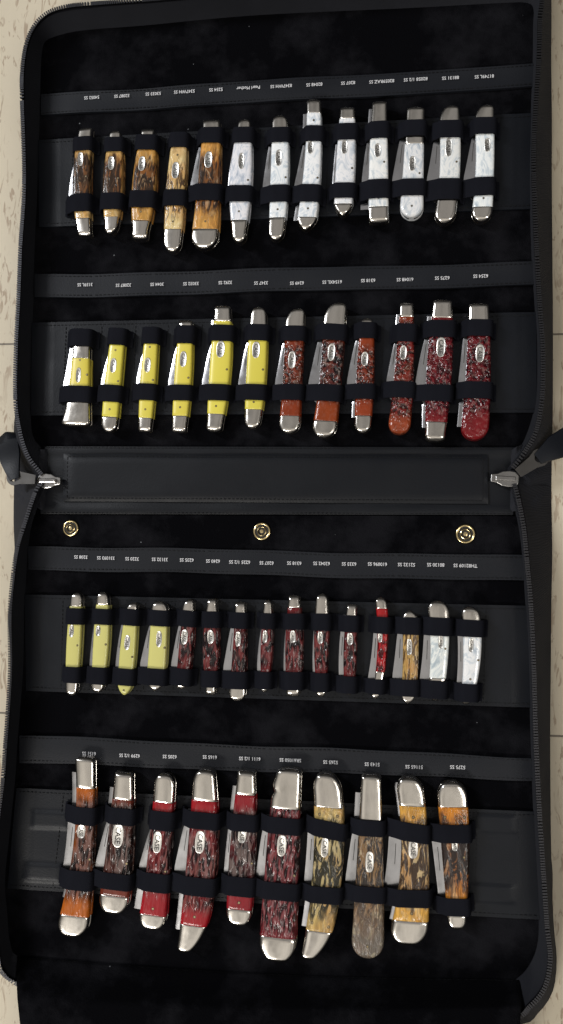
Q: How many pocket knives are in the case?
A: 50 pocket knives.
